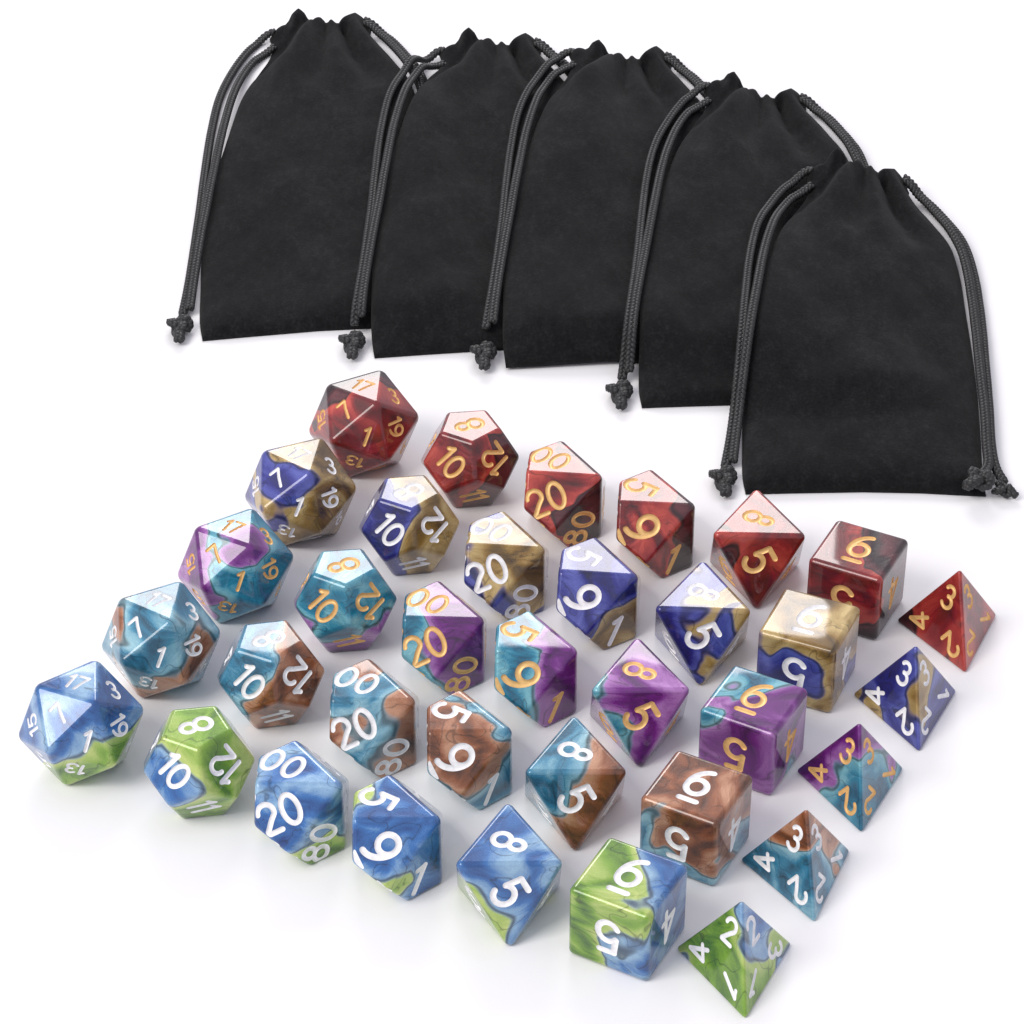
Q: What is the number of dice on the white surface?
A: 35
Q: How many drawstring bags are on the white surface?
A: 5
